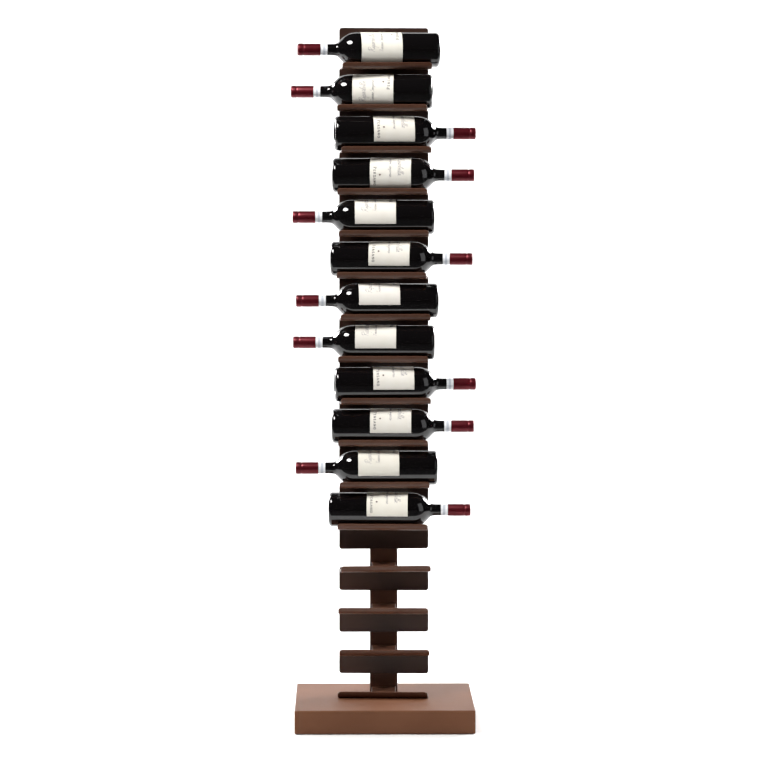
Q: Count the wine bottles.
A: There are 12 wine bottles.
